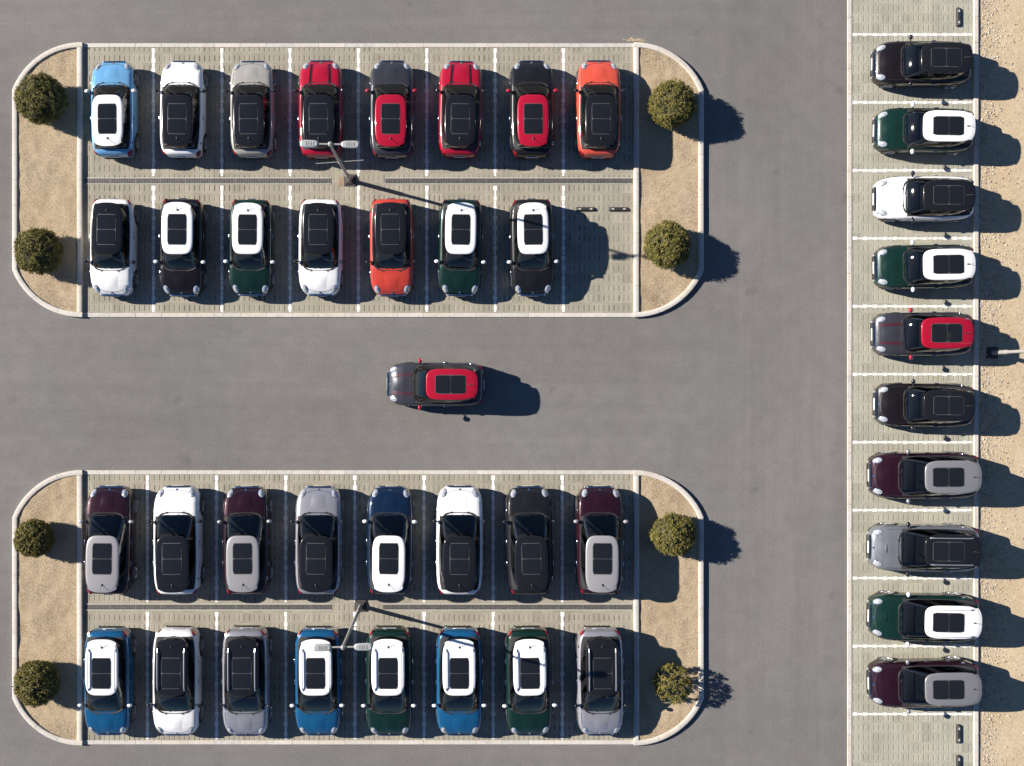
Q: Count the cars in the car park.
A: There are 42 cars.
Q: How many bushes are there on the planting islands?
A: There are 8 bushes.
